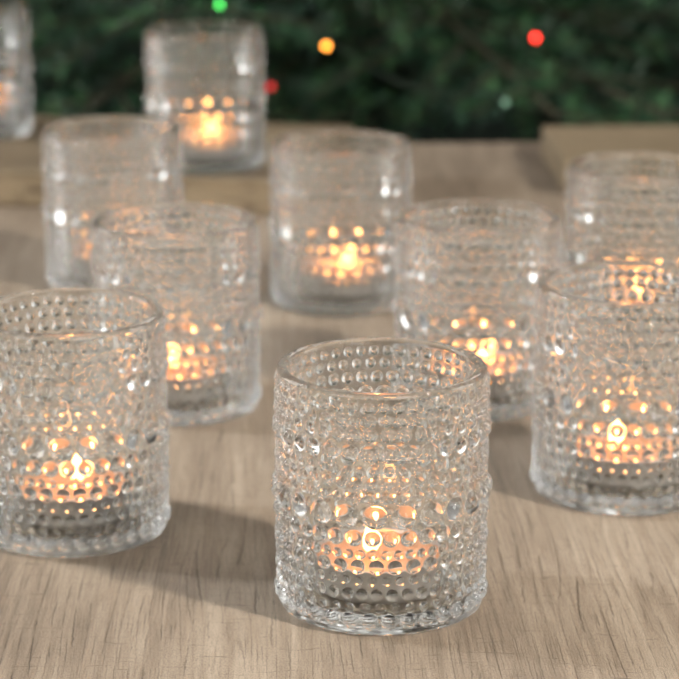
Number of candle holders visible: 10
